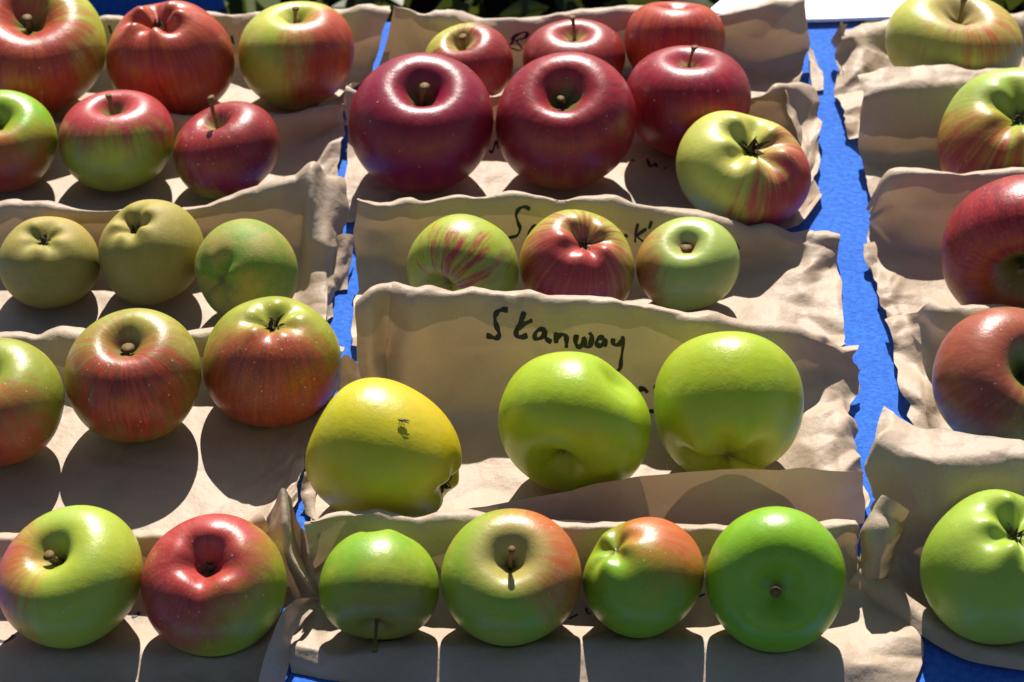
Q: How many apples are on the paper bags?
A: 36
